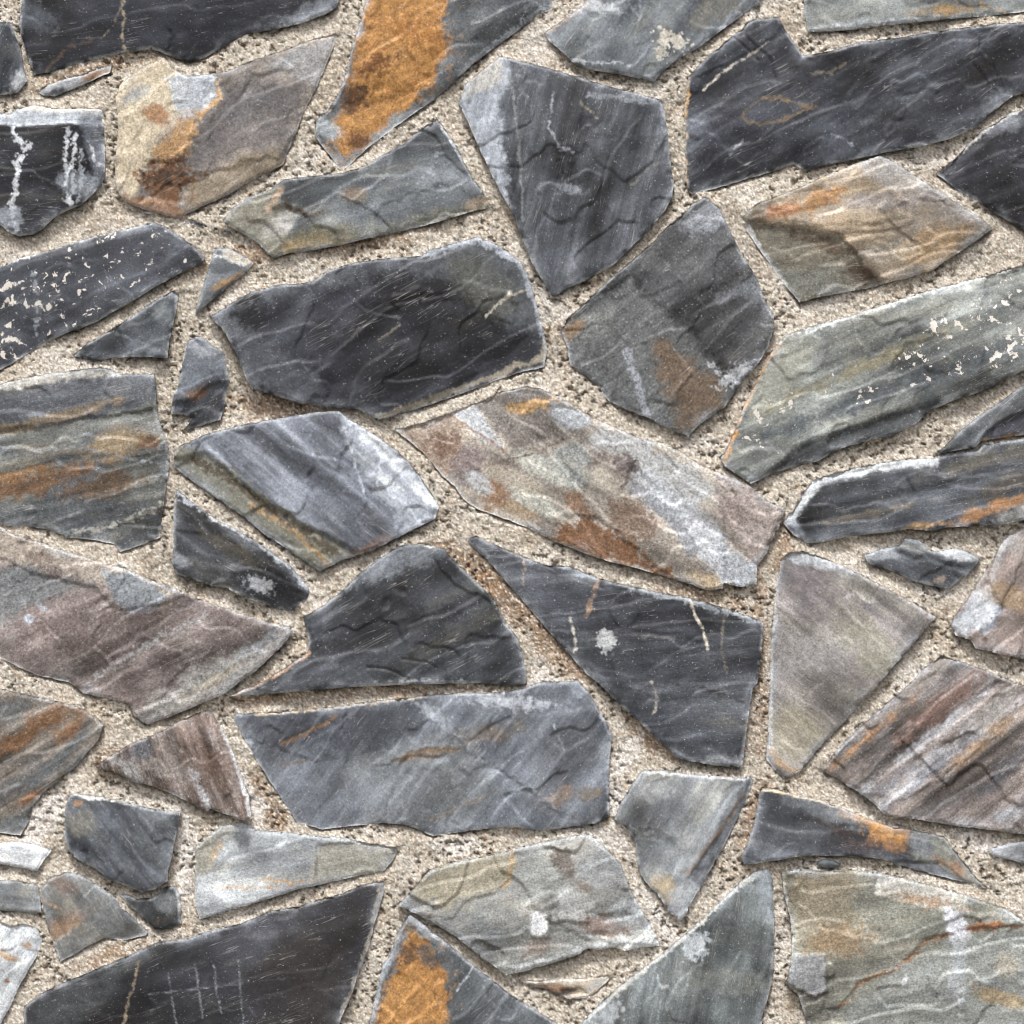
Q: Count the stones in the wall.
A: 53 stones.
